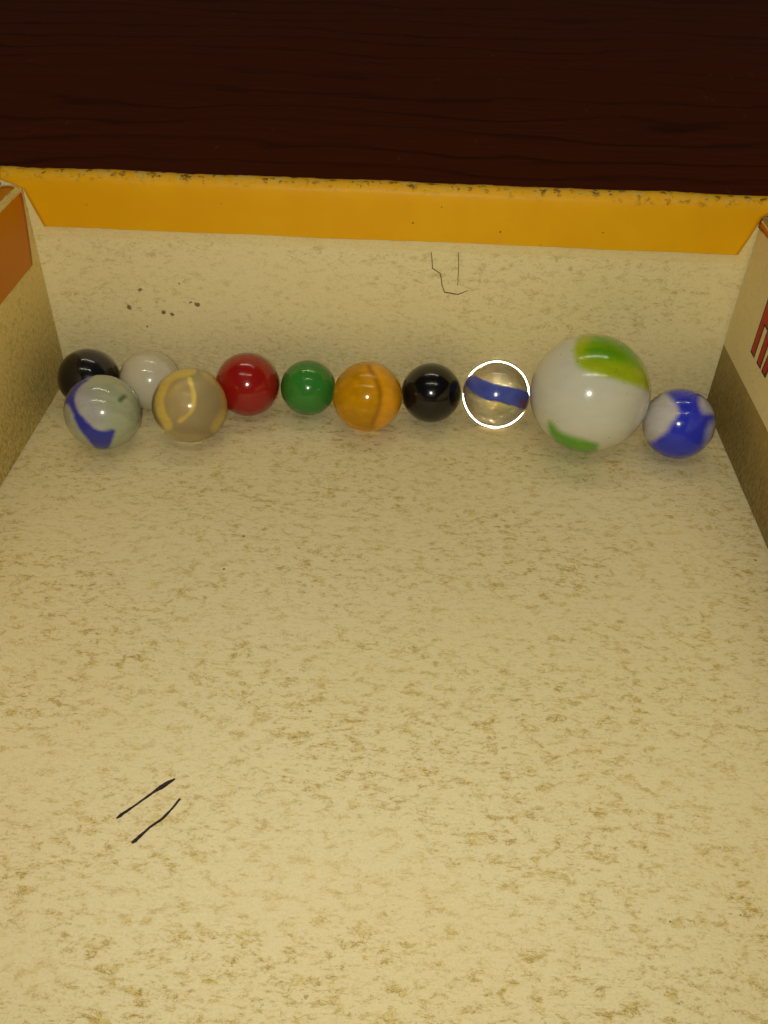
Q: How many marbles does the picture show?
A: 11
